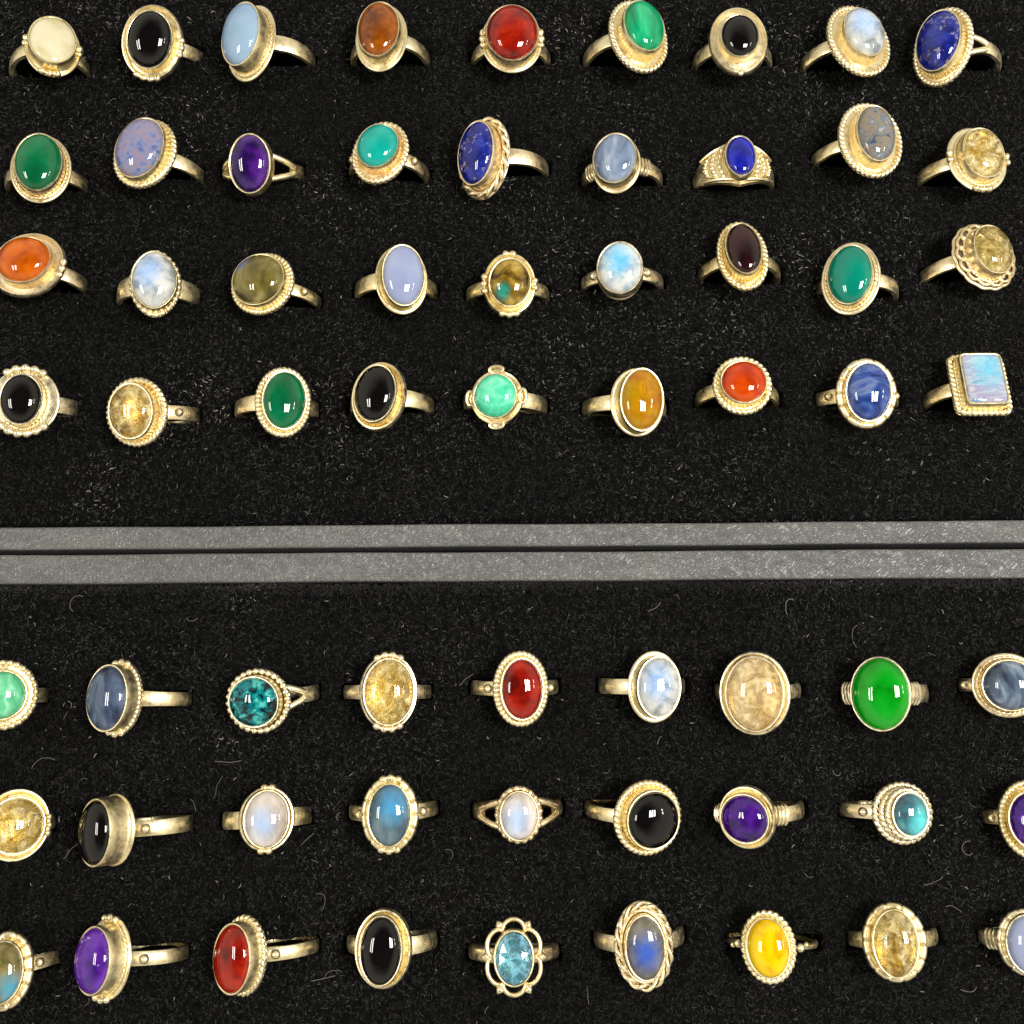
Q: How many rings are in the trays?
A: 63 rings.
